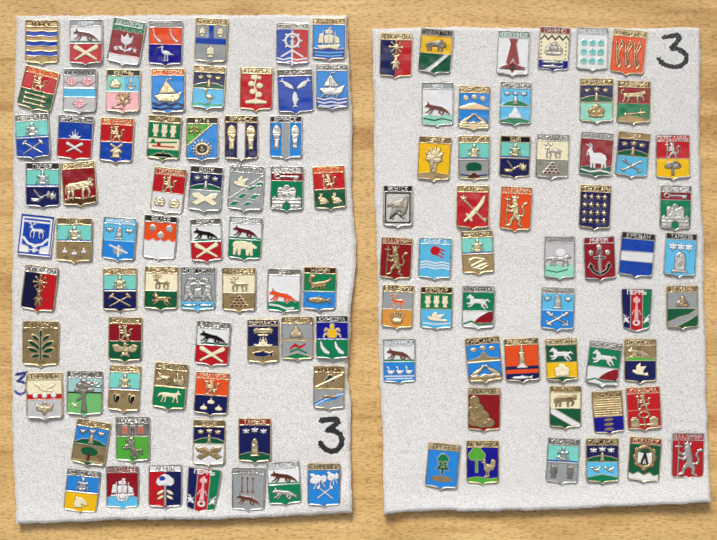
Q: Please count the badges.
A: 117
